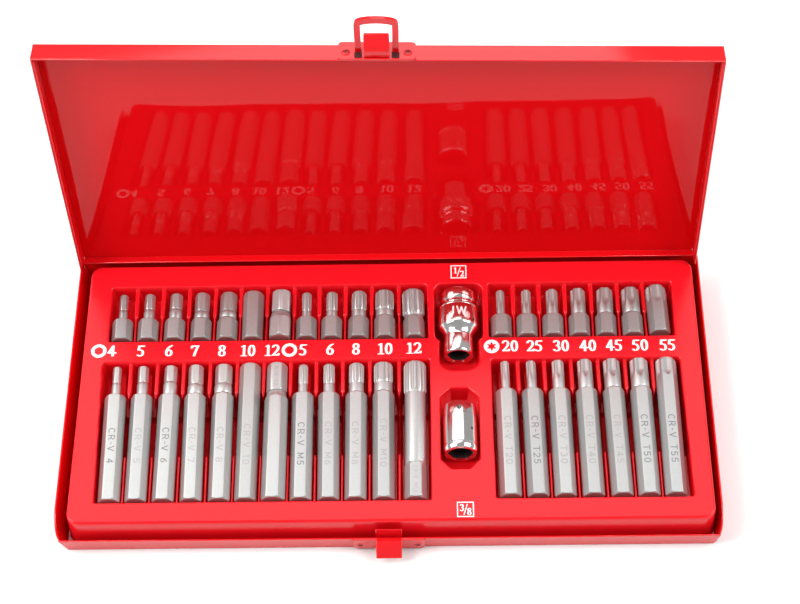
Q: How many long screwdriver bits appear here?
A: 19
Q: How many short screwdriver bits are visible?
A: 19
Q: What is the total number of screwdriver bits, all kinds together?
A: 38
